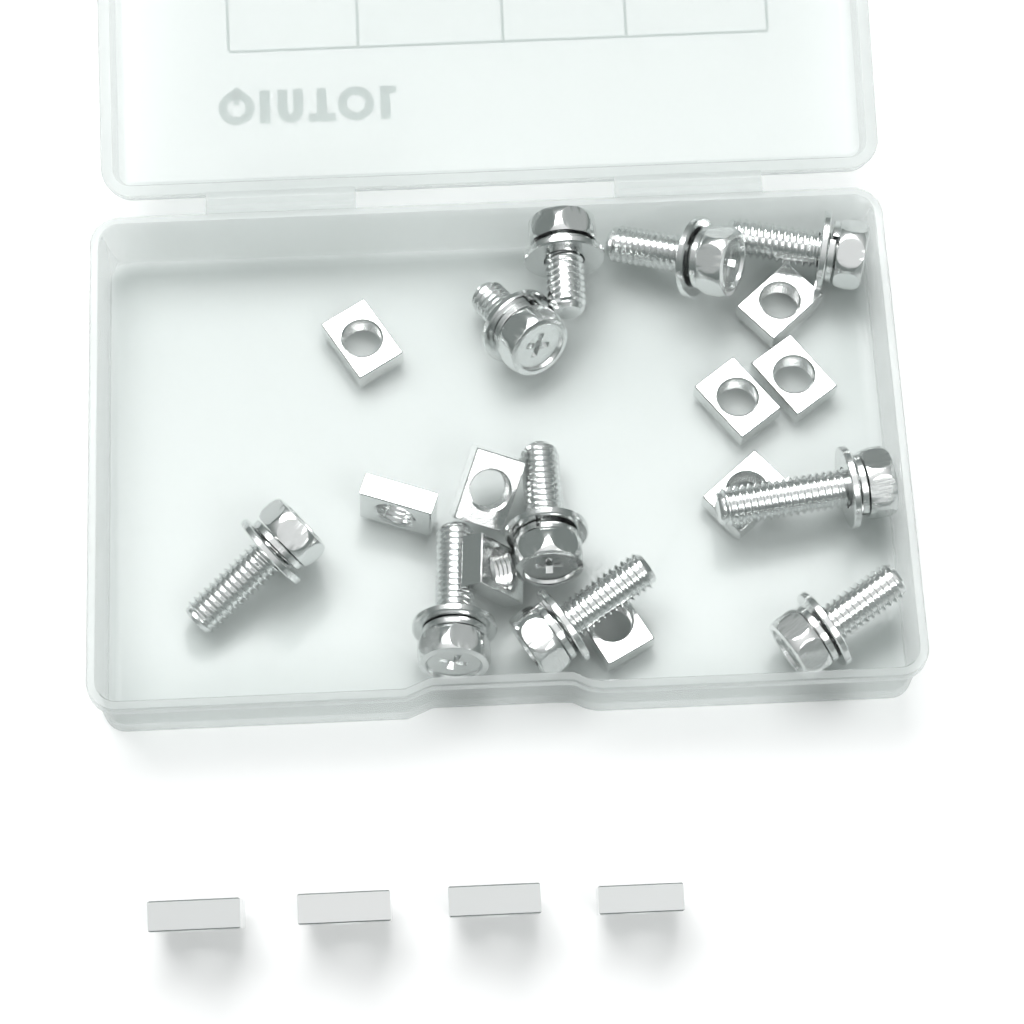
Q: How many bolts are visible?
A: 10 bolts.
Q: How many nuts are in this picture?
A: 13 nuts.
